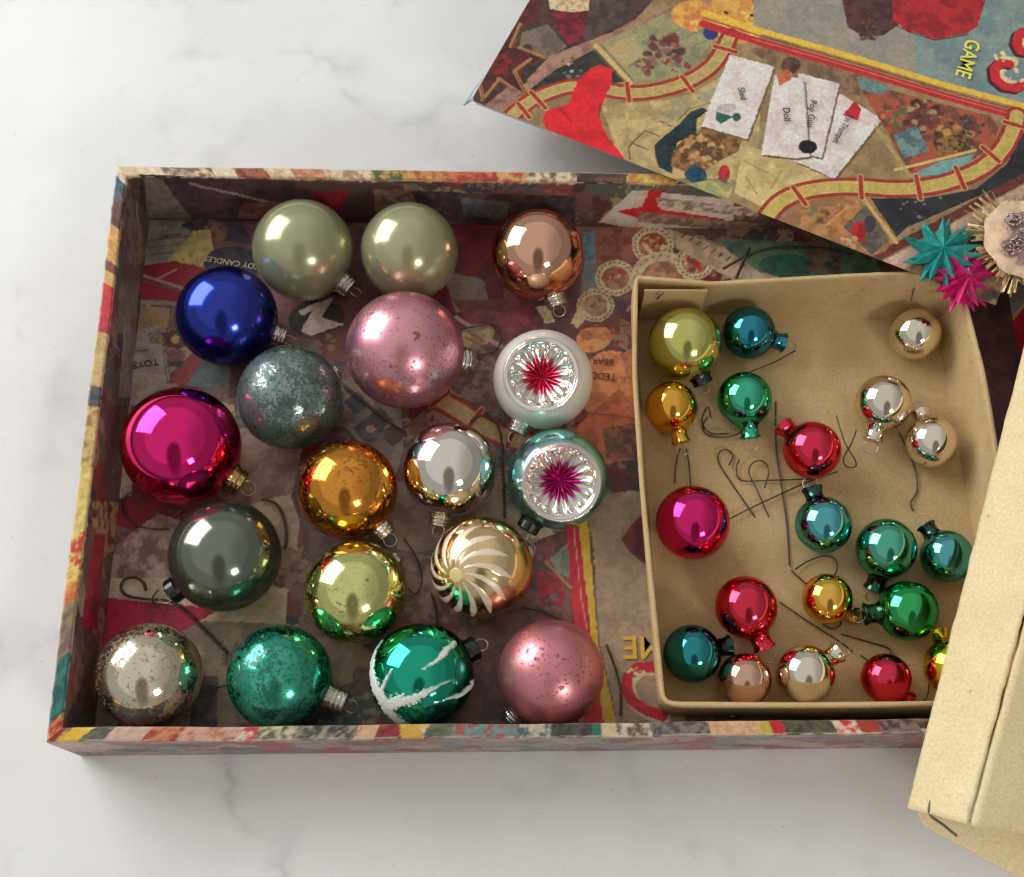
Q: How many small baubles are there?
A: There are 20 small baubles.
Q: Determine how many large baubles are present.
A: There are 18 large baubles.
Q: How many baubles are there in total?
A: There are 38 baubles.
